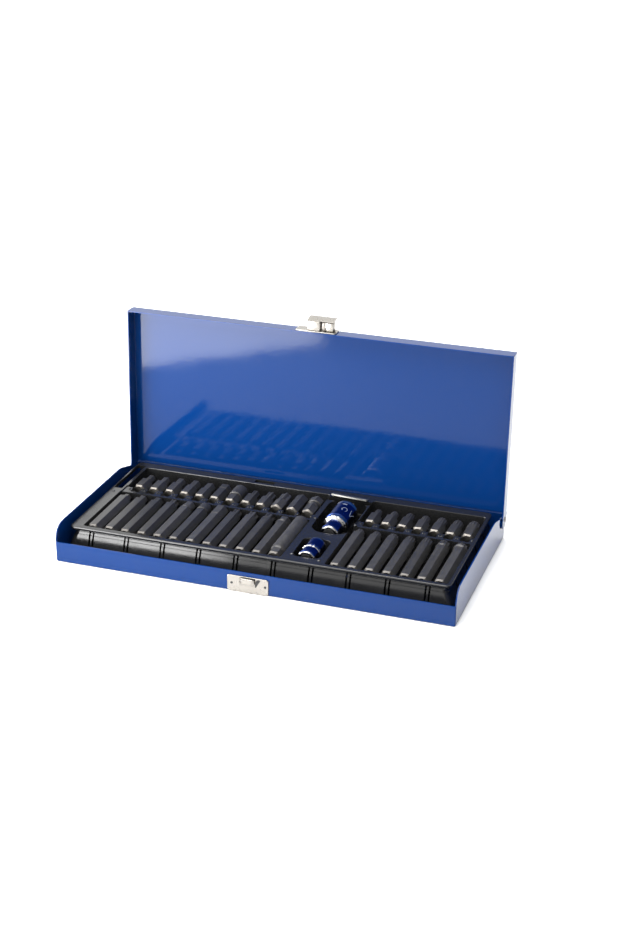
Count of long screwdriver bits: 19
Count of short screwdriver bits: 19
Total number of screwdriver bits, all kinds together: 38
